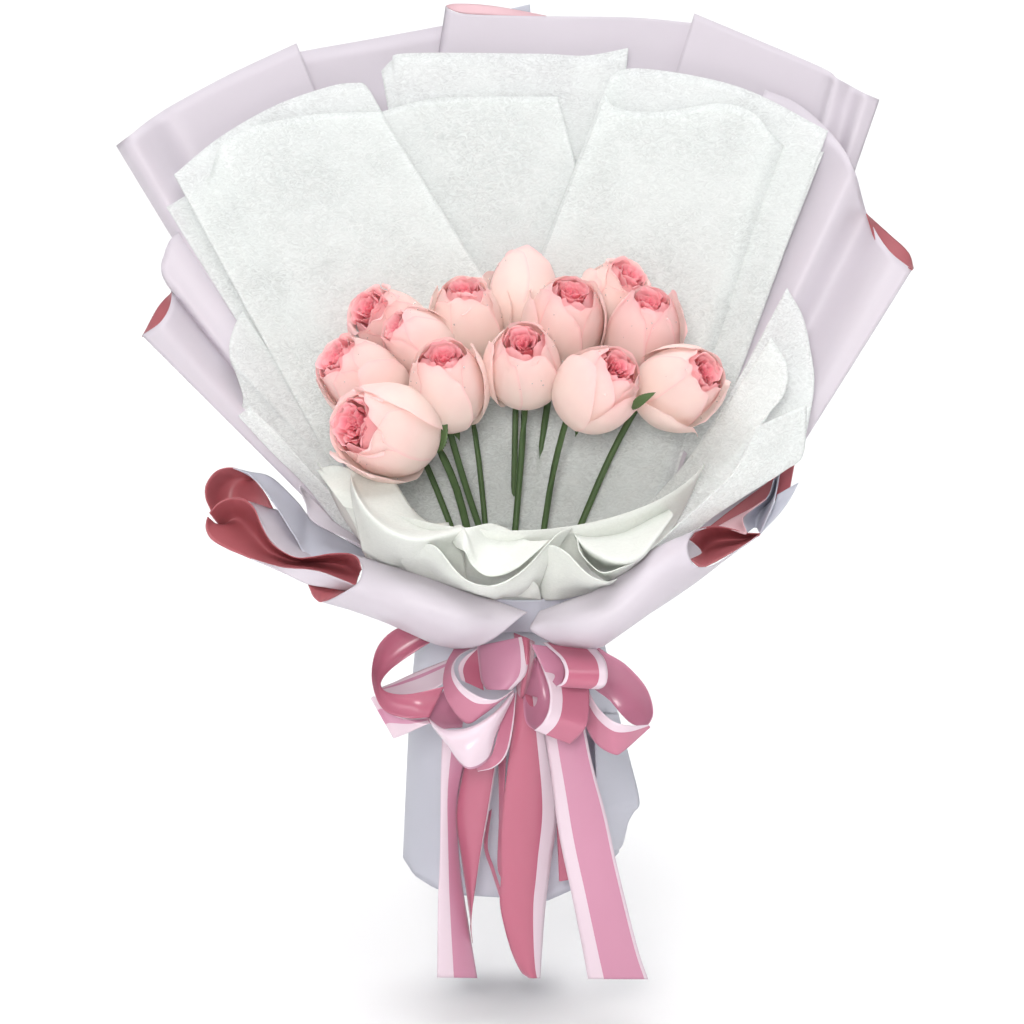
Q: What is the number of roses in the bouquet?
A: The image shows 13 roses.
